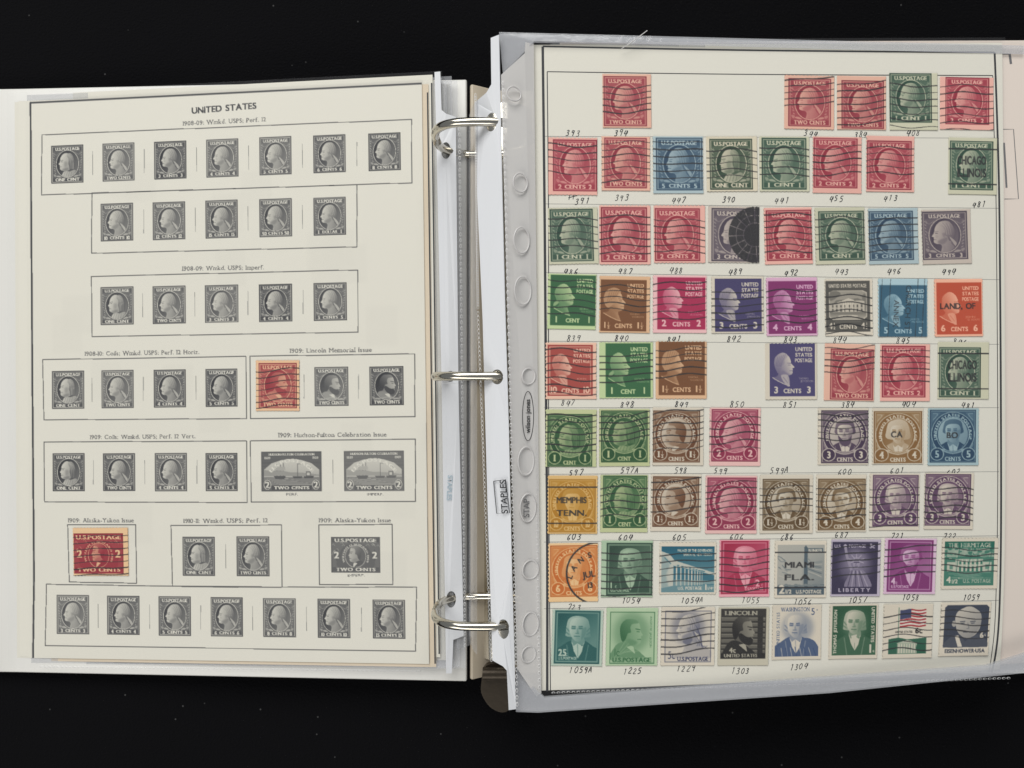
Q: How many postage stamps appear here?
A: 69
